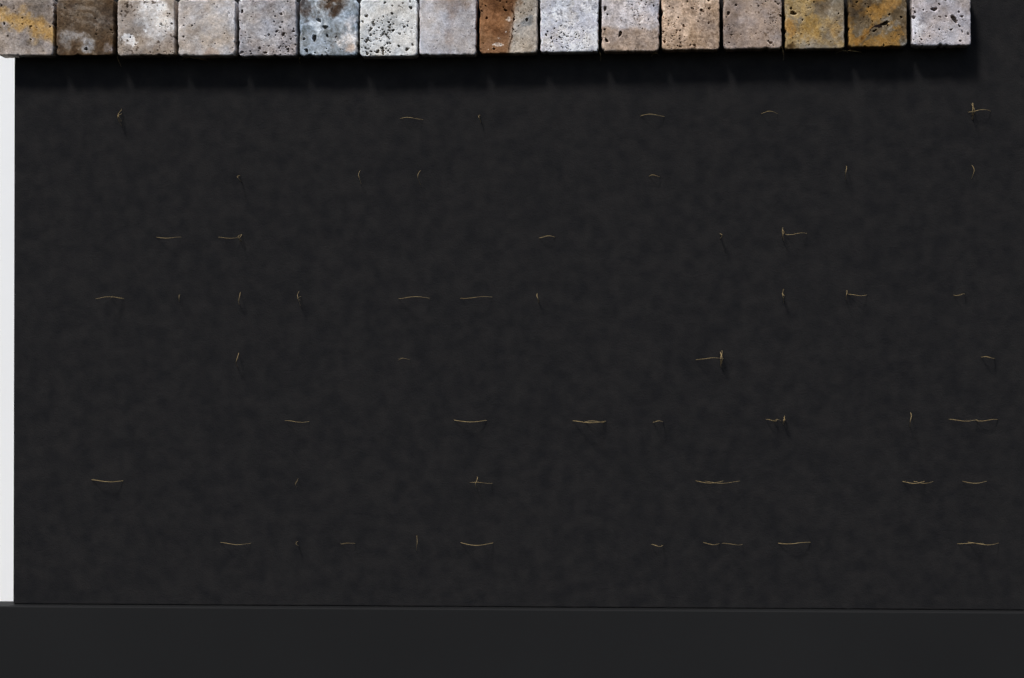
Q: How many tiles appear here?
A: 16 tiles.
